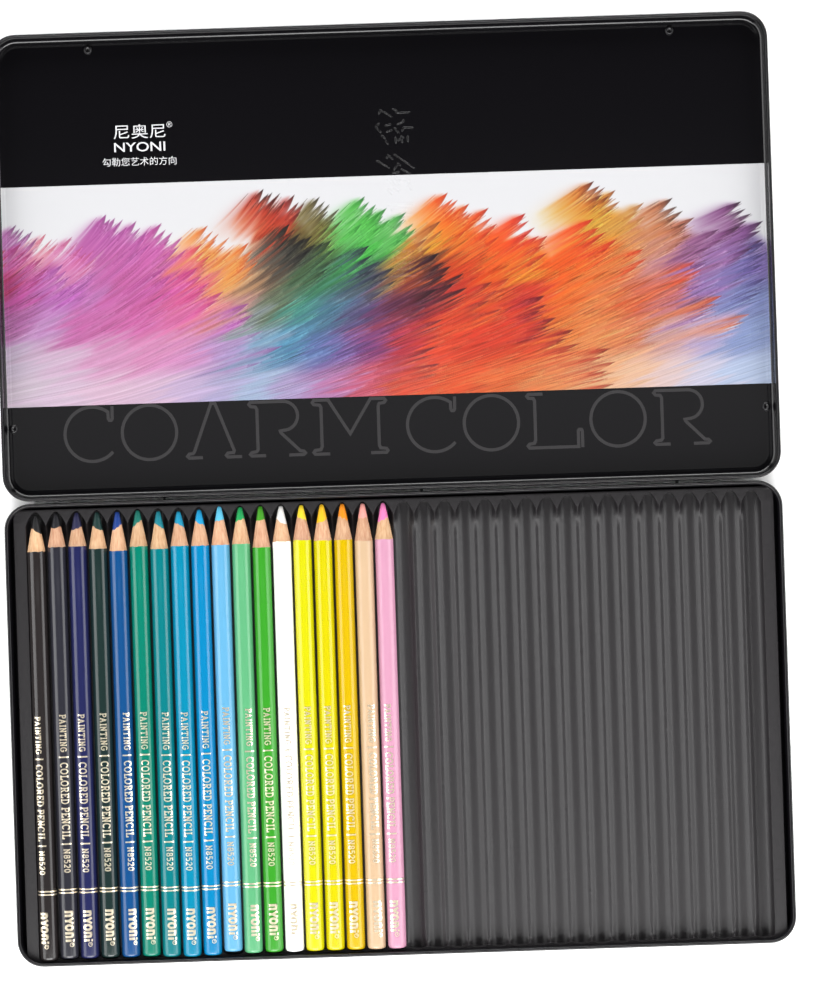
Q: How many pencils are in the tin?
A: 18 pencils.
